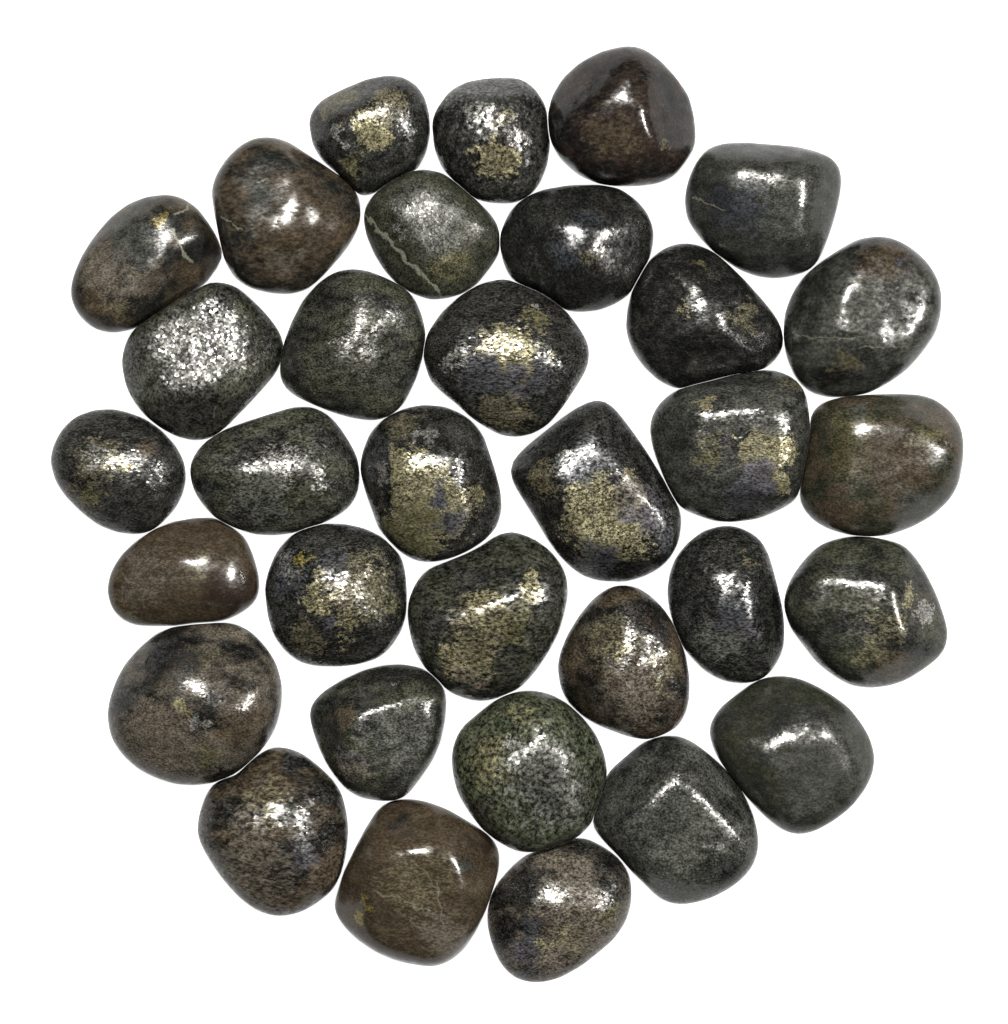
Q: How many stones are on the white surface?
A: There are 33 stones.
